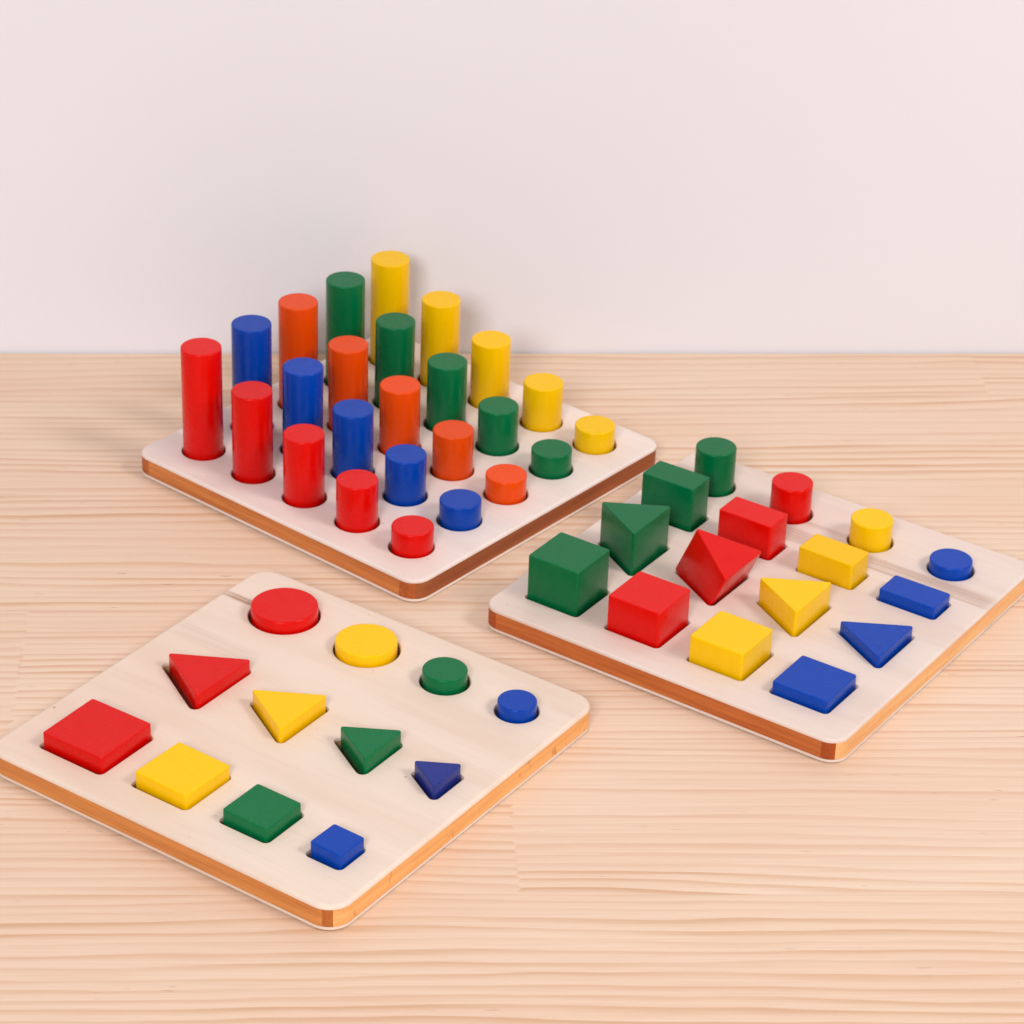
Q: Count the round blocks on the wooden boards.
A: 33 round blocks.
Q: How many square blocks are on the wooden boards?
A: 8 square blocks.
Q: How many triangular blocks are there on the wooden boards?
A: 8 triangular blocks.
